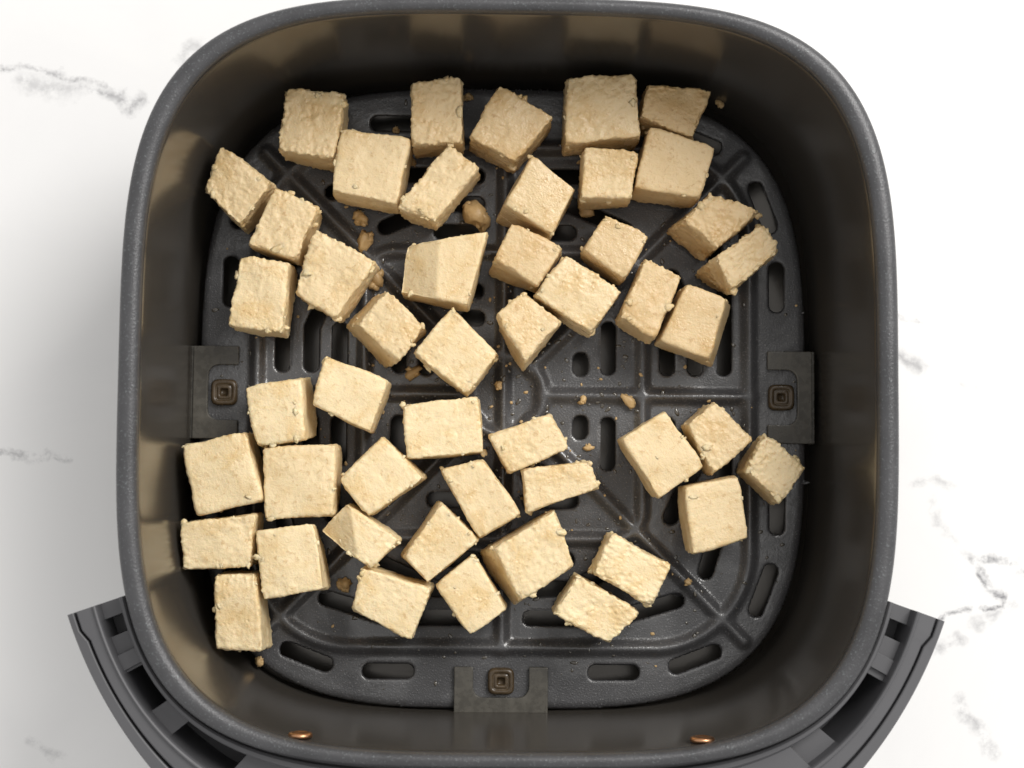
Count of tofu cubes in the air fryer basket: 48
